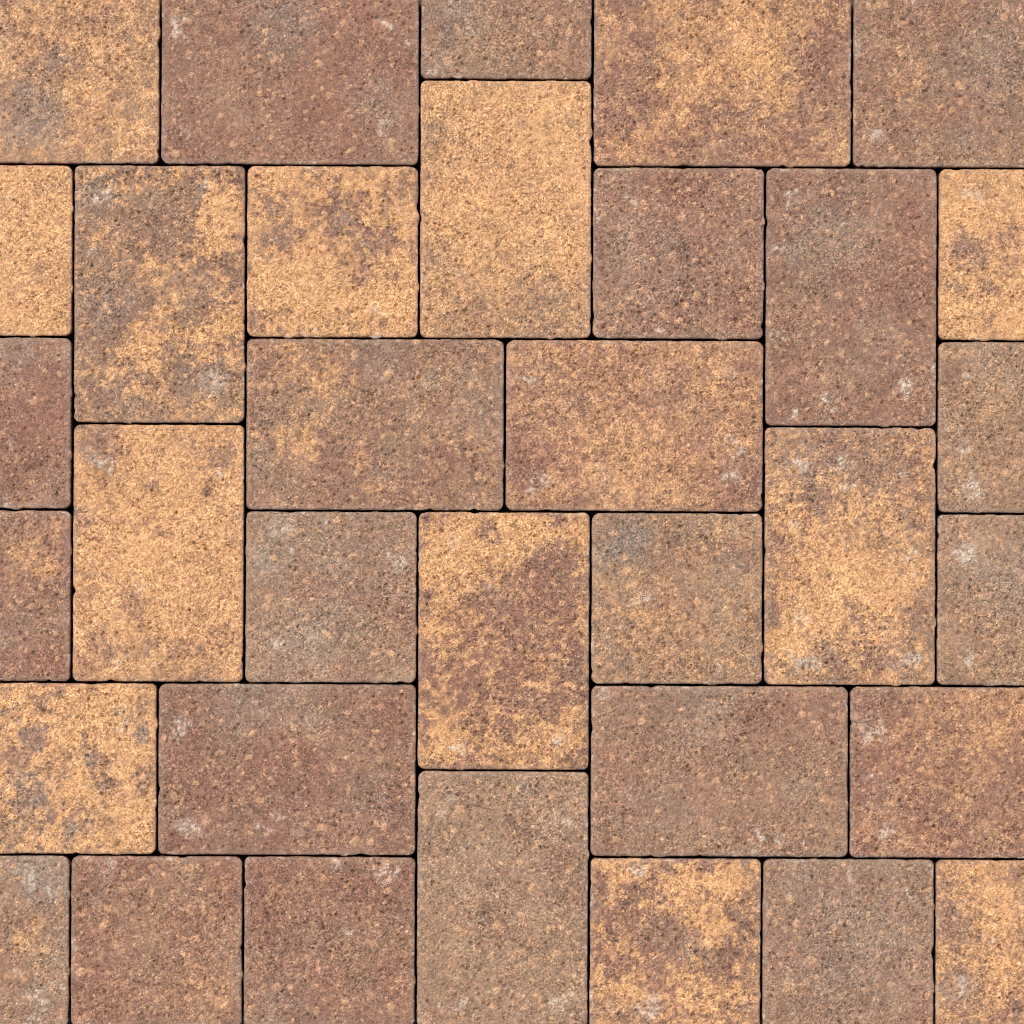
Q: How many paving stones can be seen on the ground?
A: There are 34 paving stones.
